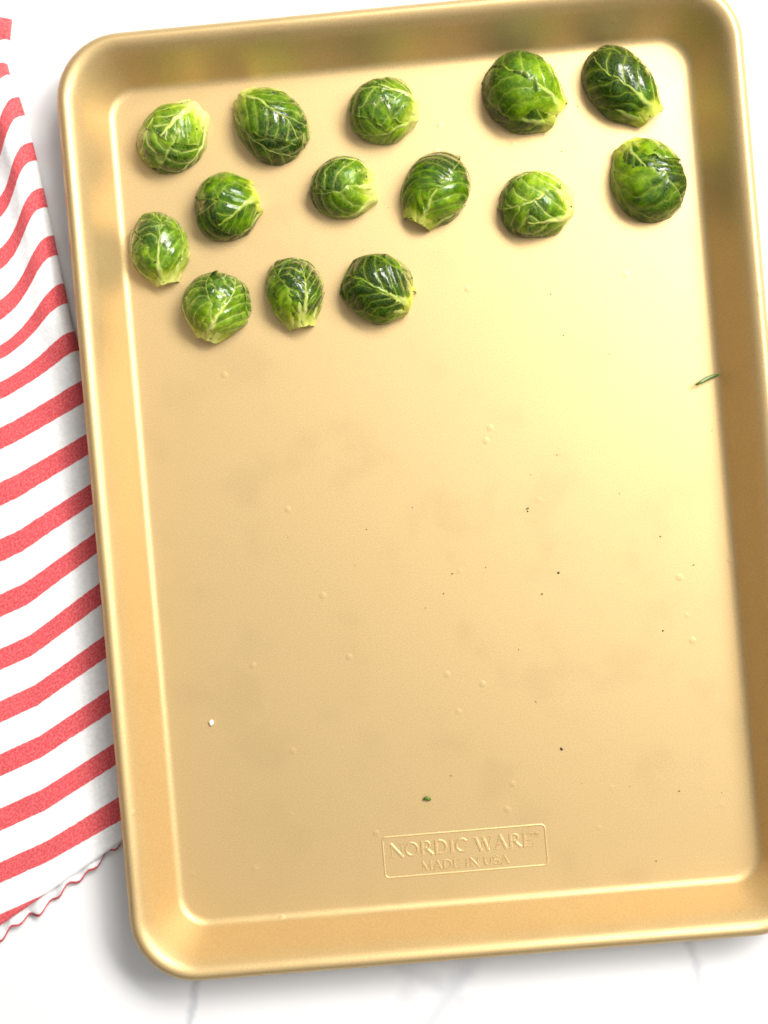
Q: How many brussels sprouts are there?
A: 14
